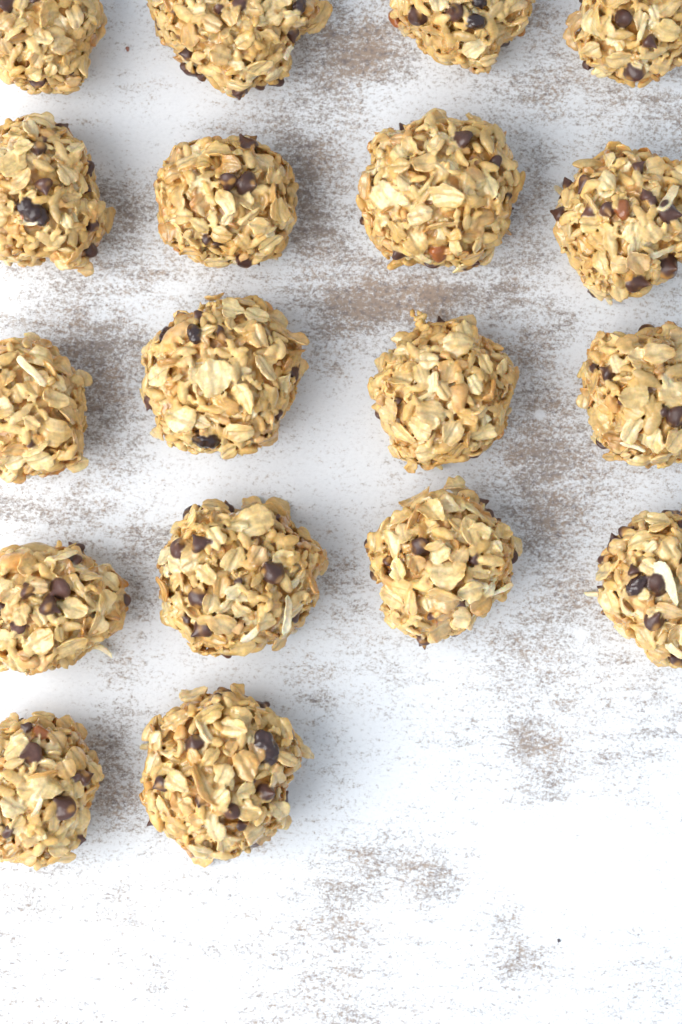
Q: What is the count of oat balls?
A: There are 18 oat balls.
